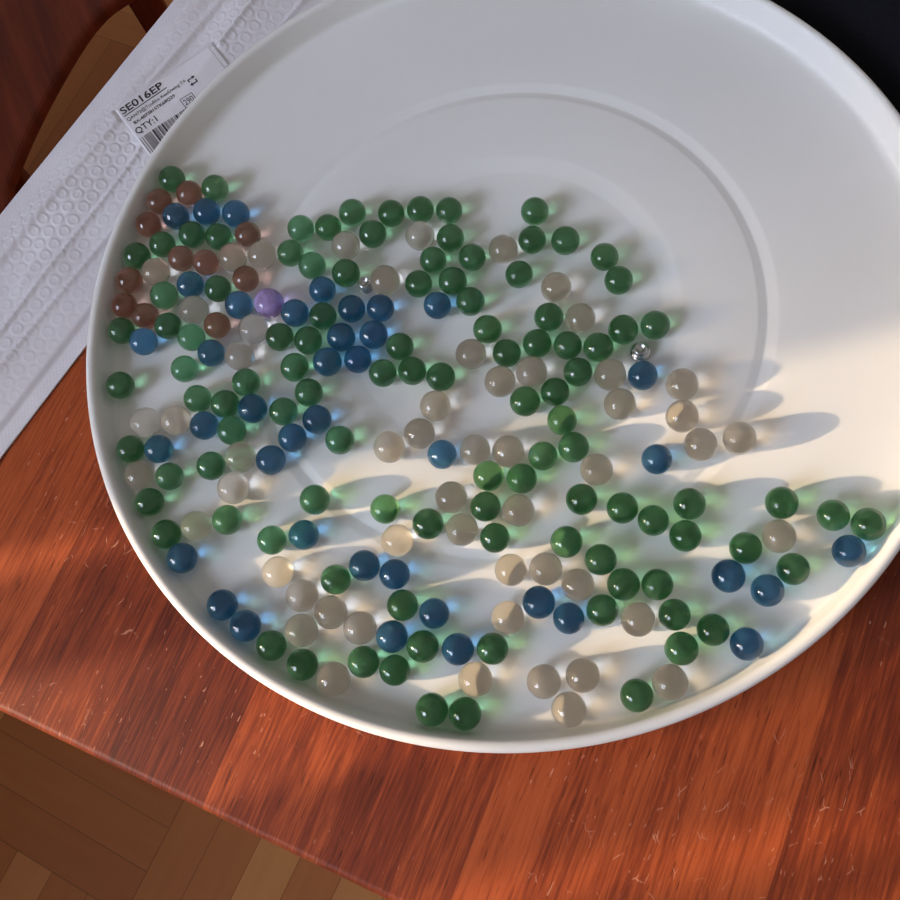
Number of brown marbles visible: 11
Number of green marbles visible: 107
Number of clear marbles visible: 54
